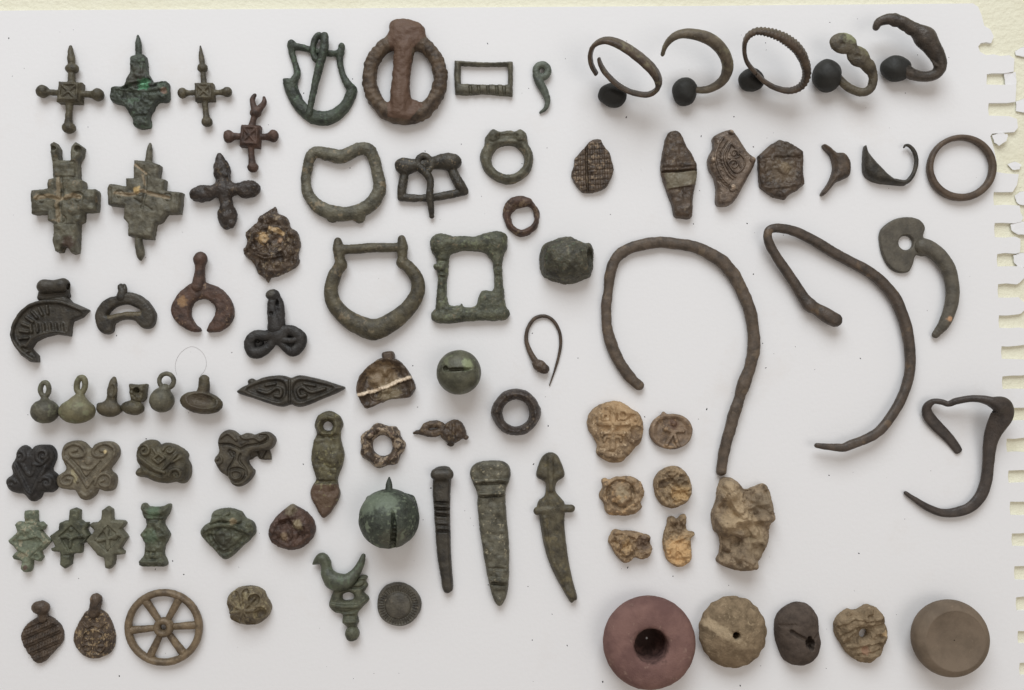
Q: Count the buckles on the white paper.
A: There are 9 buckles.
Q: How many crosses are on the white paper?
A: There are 7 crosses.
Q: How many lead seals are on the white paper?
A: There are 6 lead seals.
